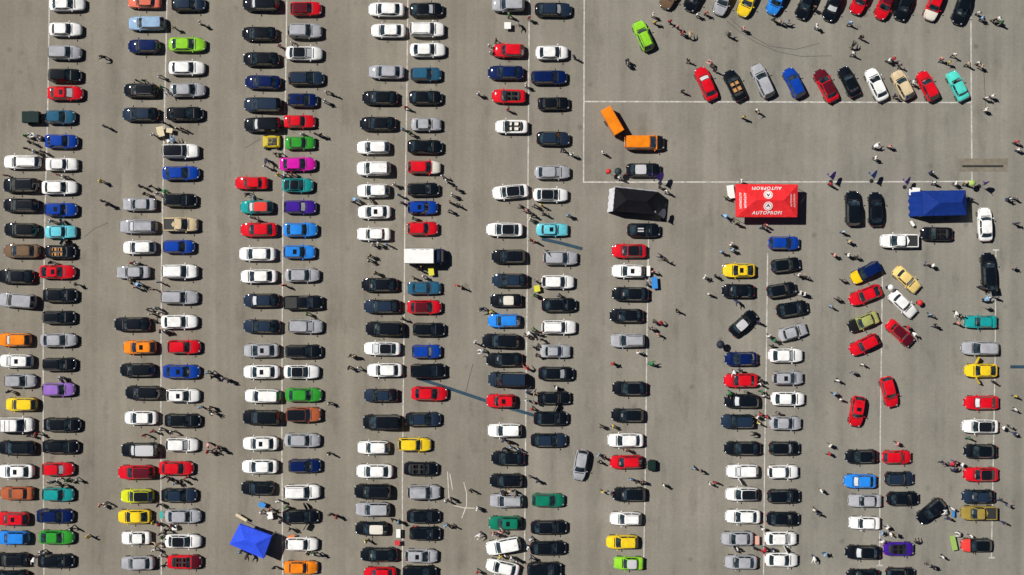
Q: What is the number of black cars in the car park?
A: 118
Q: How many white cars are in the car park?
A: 68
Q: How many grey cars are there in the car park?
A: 37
